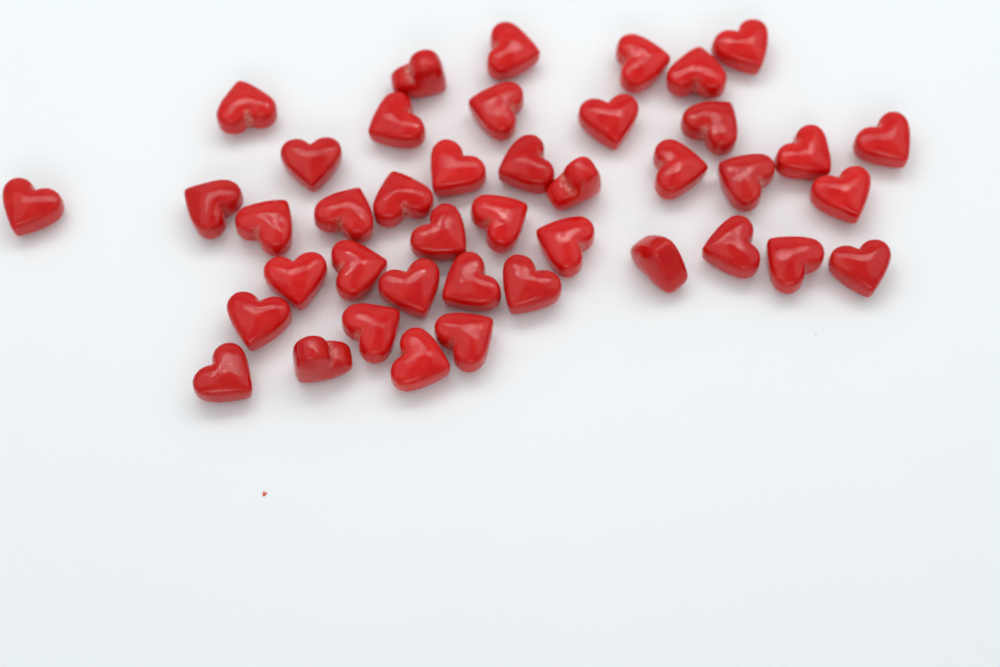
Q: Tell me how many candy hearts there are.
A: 42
